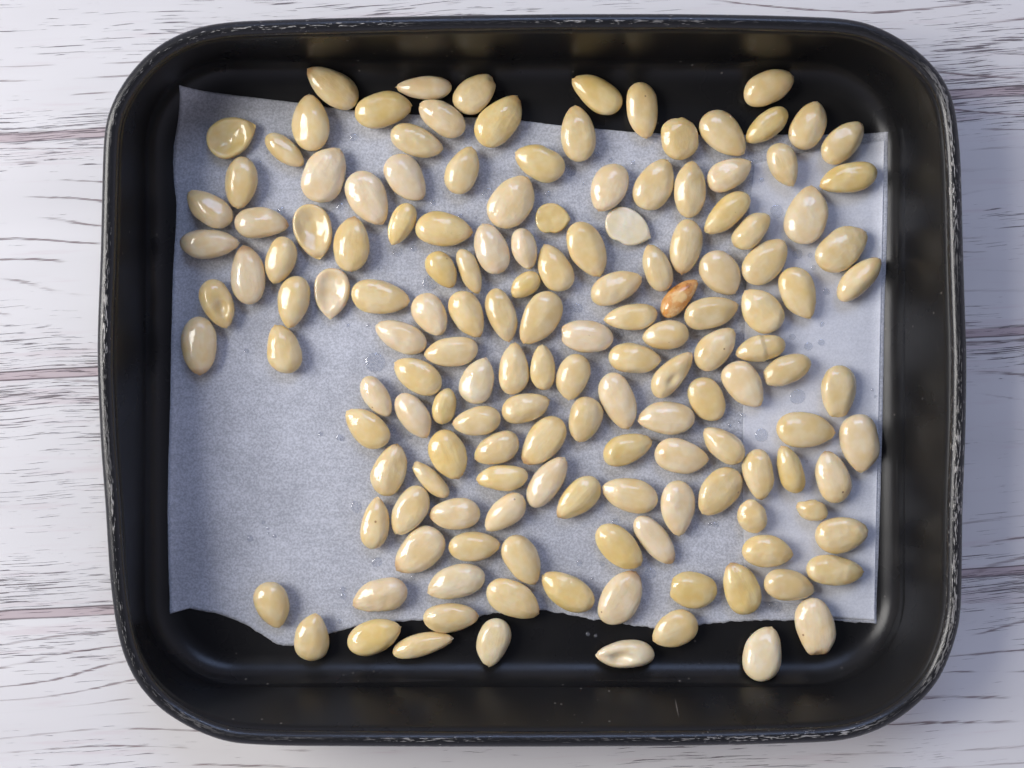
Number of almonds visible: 152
